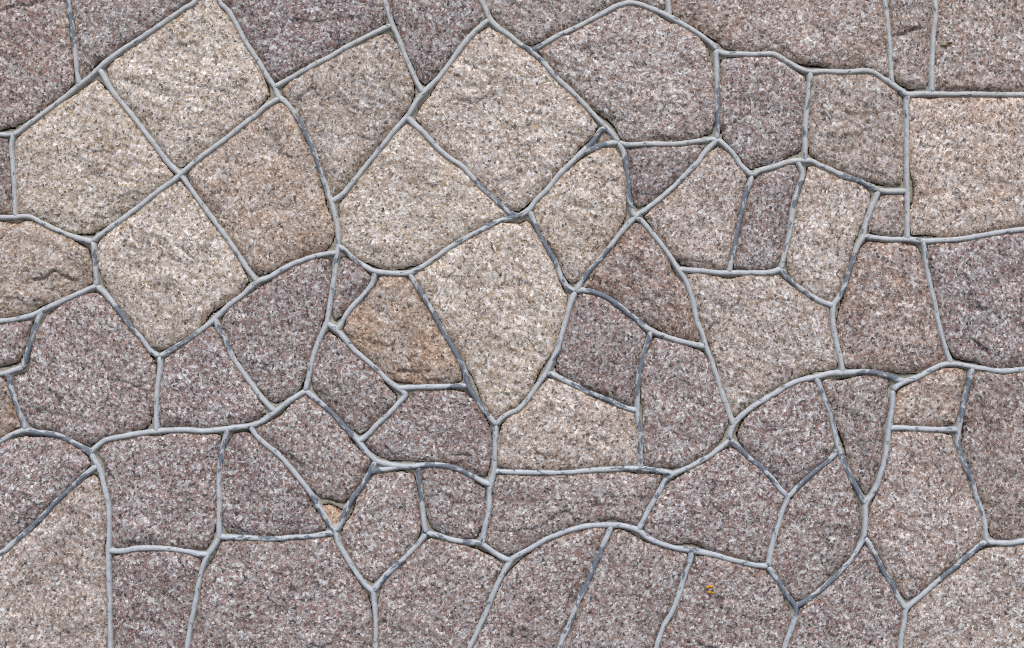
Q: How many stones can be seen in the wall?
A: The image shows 69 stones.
